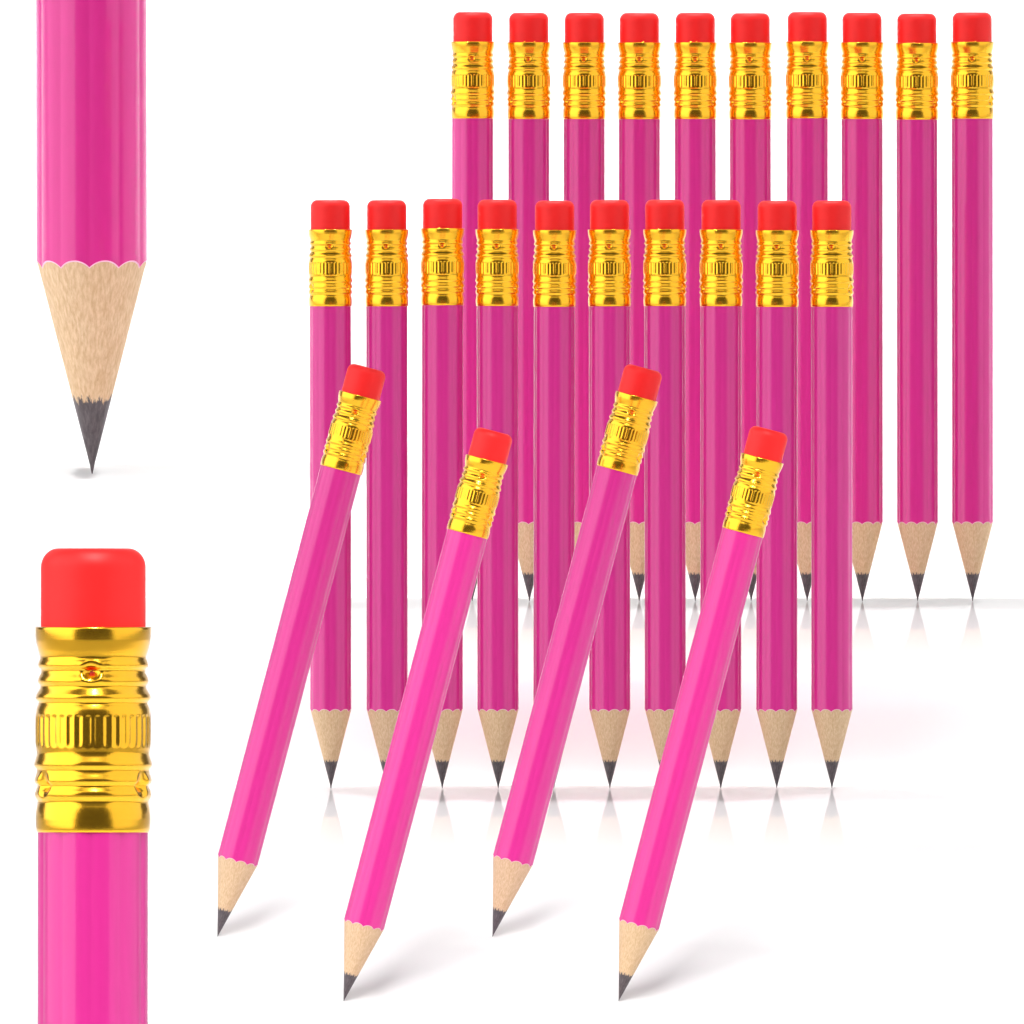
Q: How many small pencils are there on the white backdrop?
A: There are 24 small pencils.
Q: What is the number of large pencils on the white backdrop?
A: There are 2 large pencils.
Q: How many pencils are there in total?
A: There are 26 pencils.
